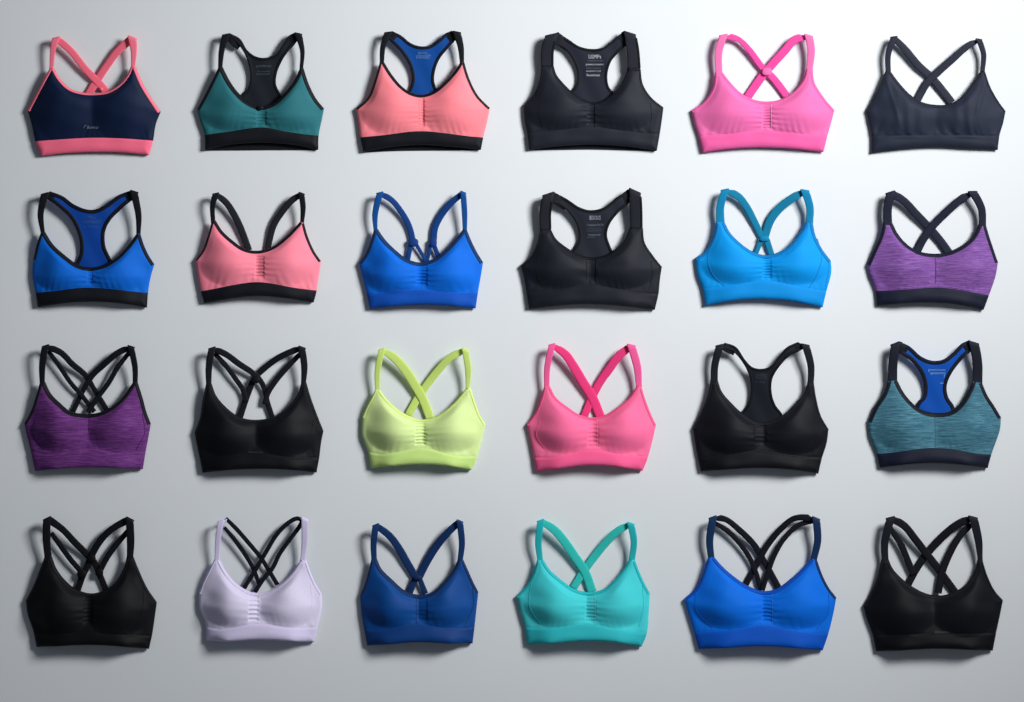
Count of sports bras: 24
